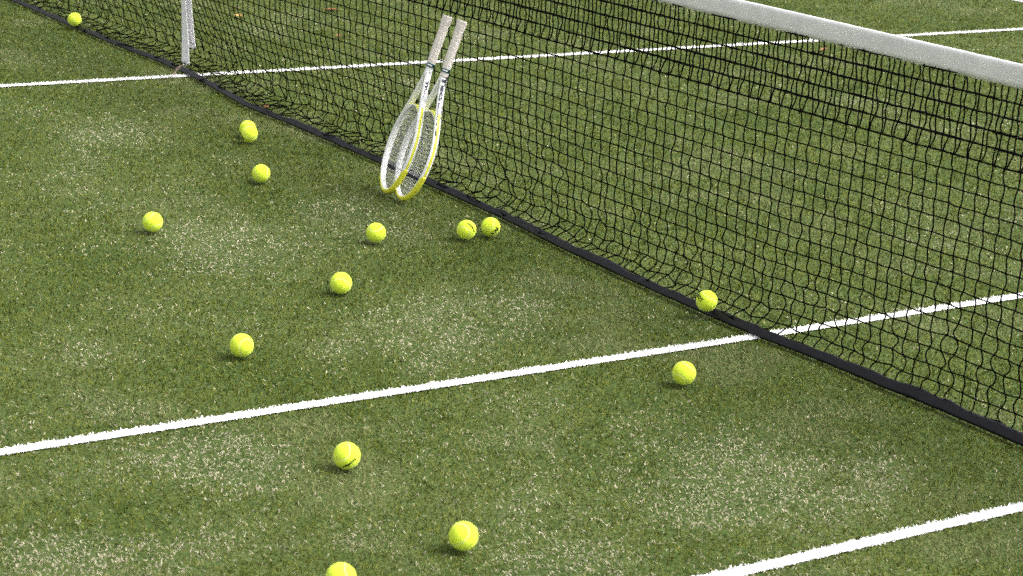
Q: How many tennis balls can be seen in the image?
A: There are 15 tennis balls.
